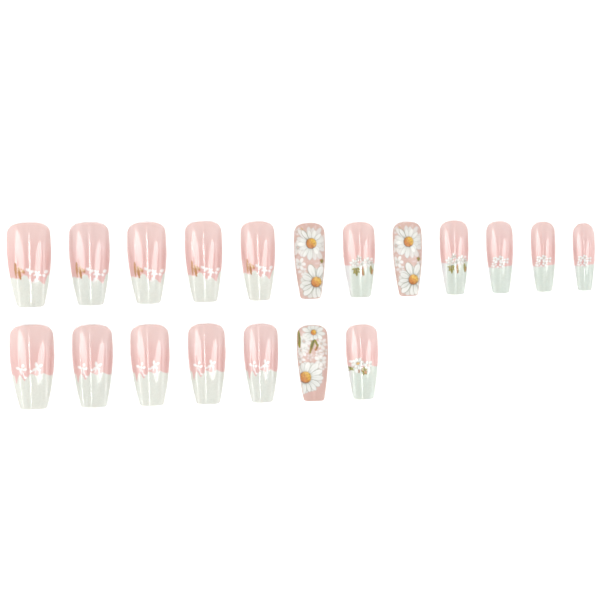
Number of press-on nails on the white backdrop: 19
